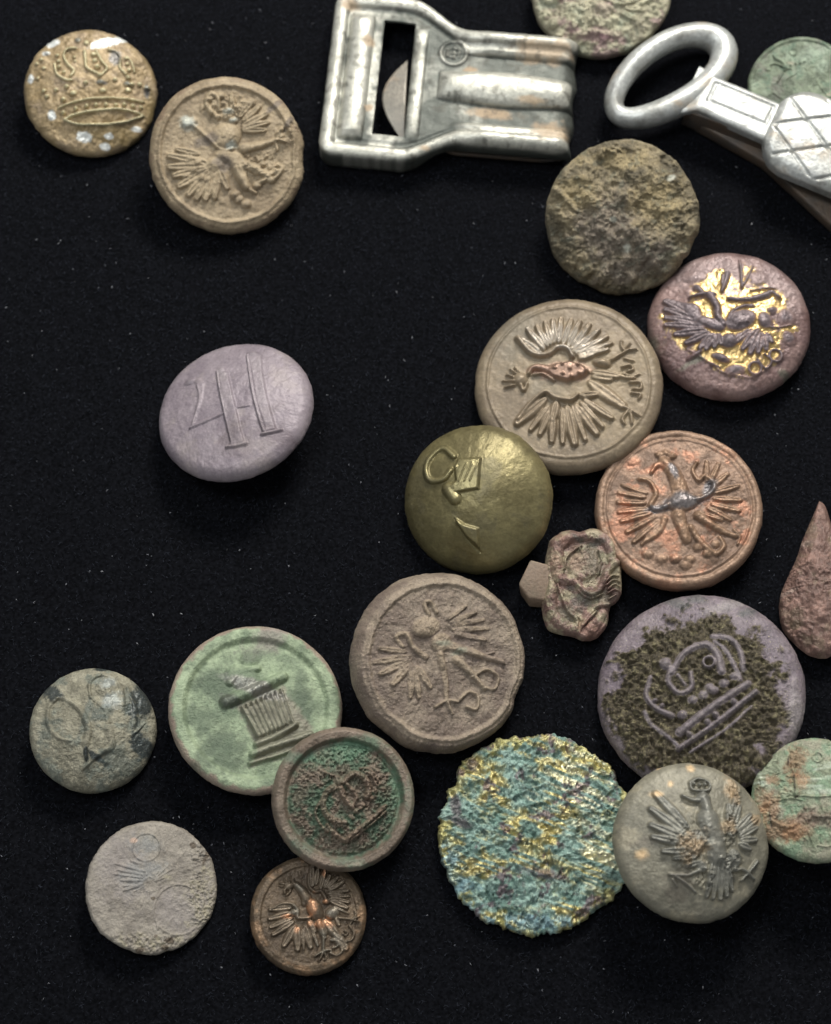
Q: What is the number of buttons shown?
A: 20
